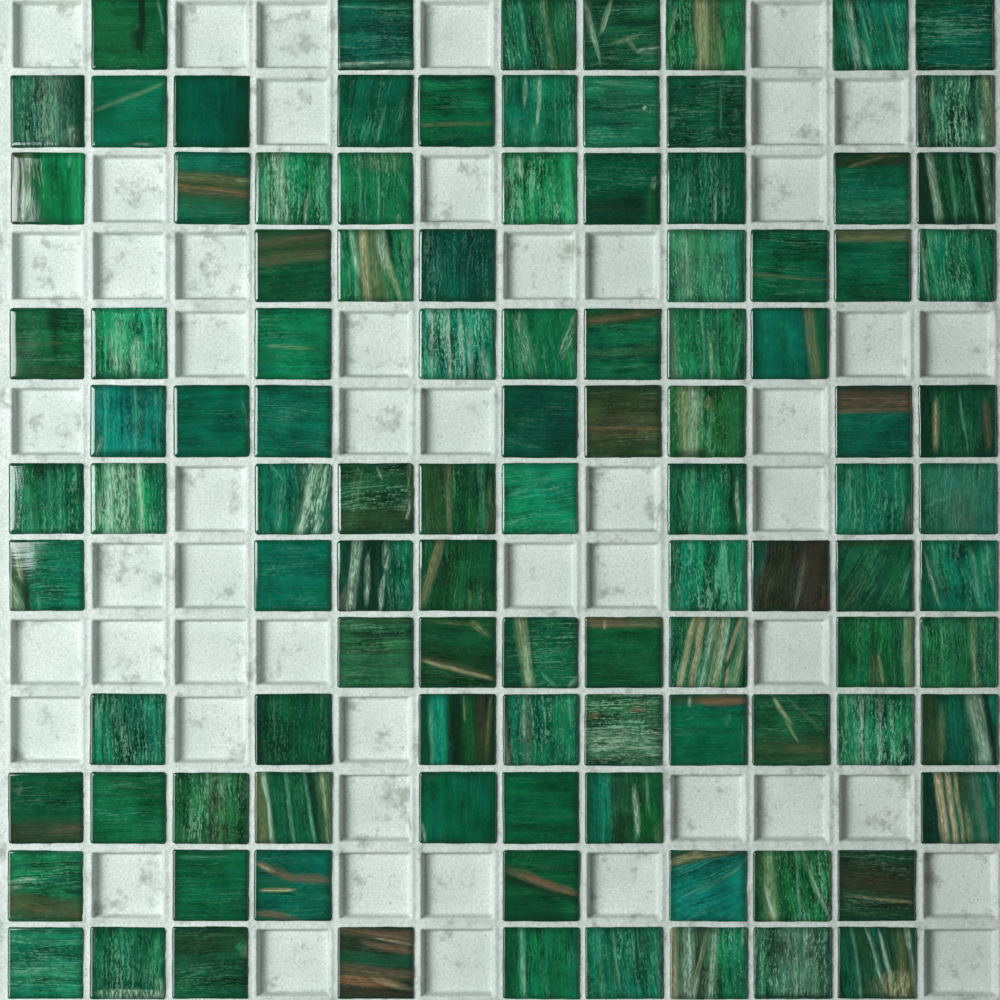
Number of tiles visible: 105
